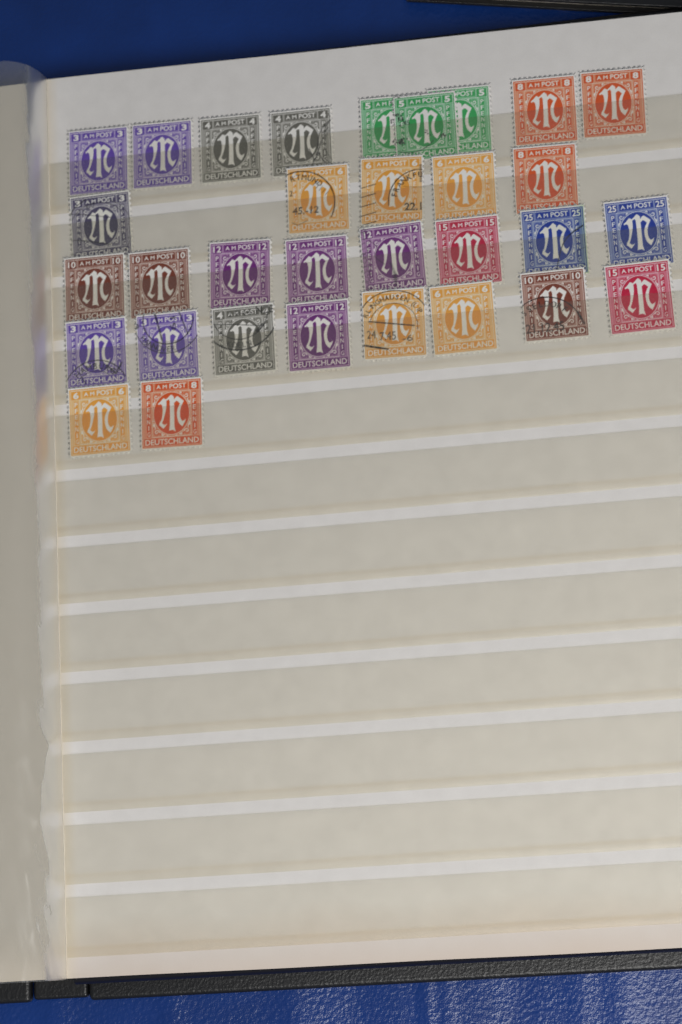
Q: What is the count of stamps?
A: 32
